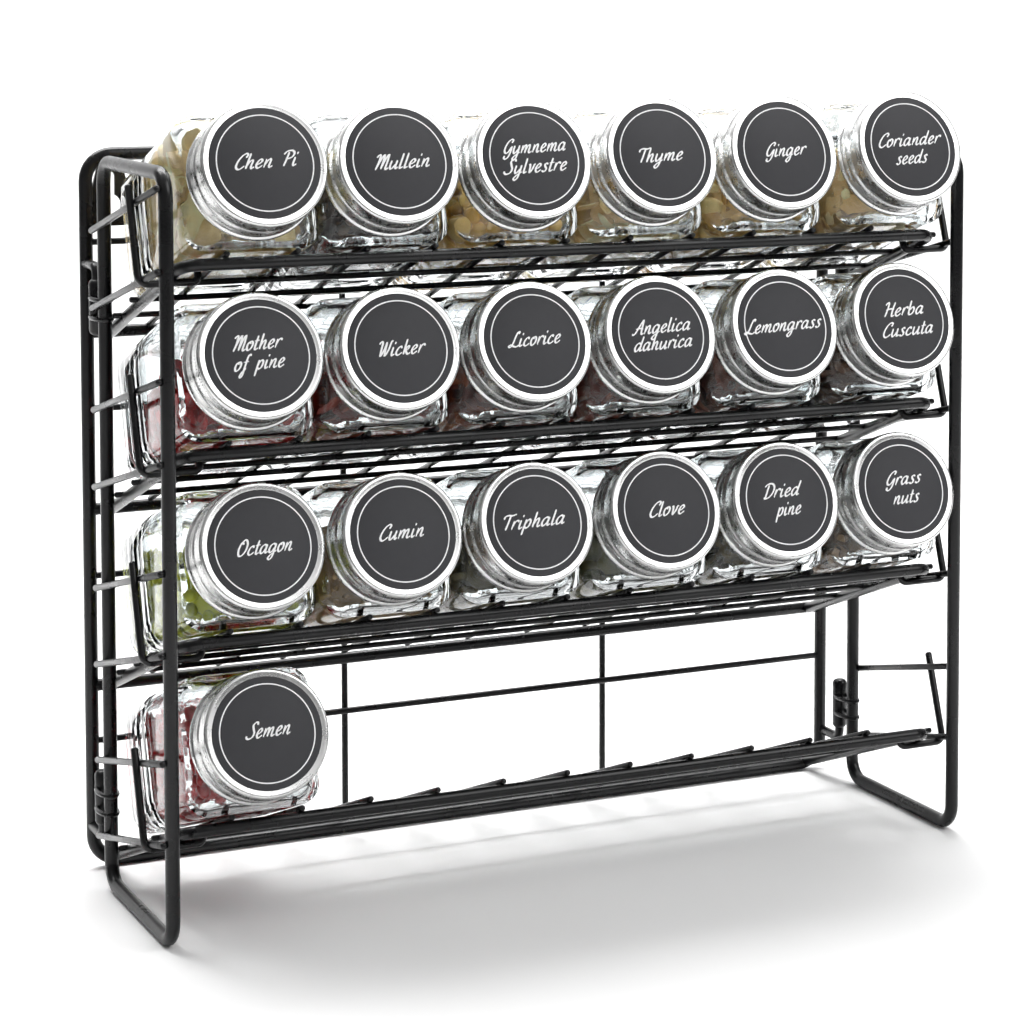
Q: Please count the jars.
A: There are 19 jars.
